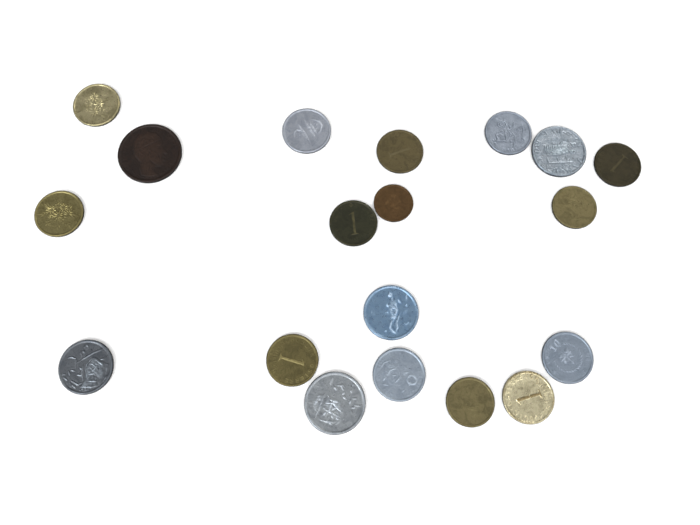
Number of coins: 19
